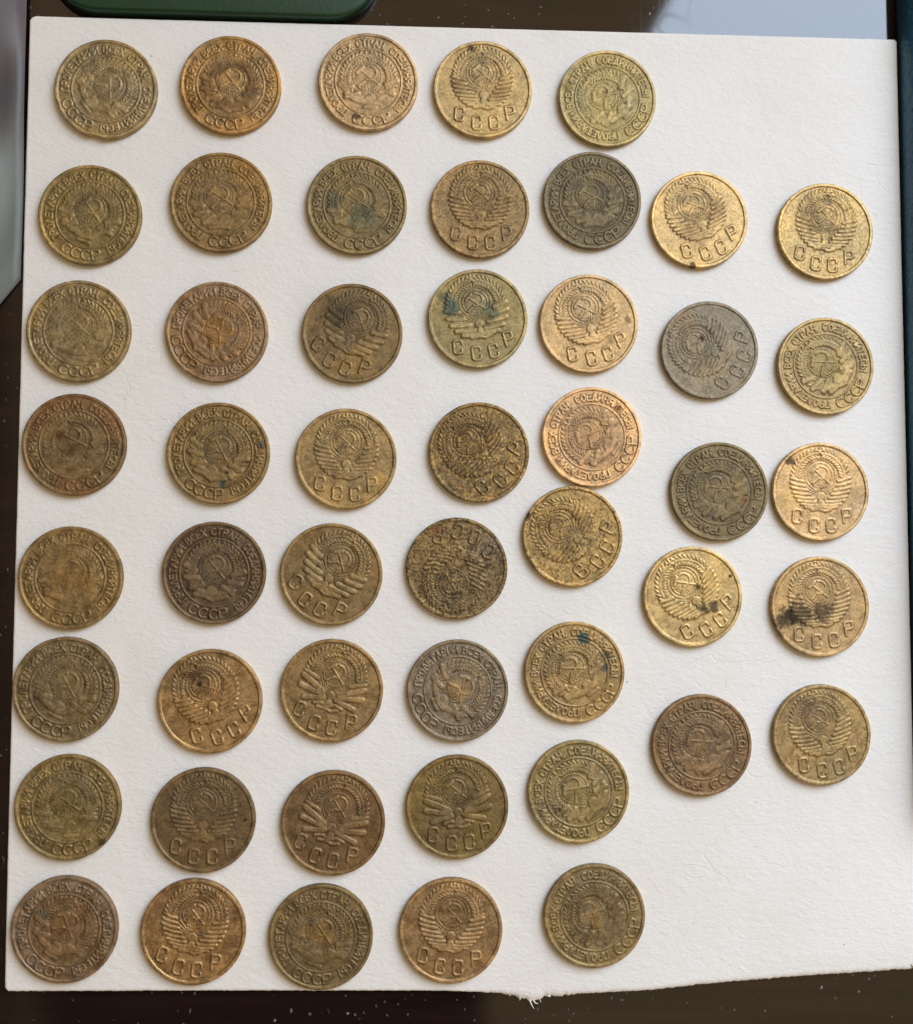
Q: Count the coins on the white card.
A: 50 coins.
